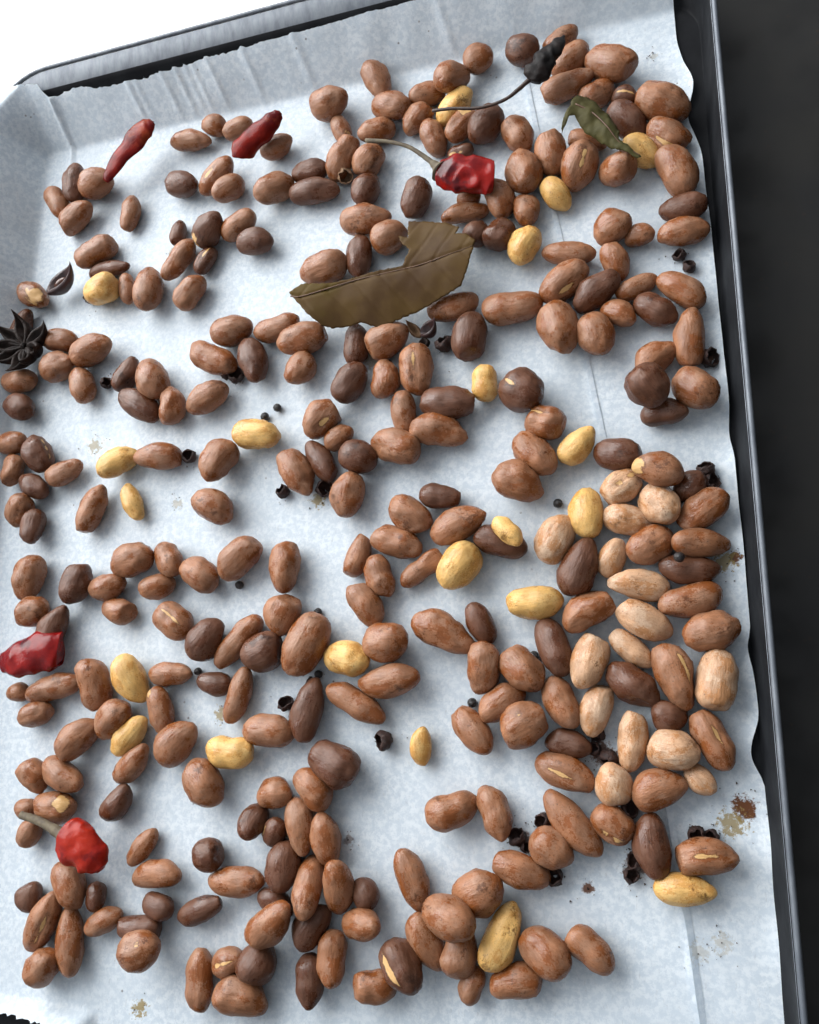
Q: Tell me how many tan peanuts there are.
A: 15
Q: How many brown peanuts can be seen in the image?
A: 200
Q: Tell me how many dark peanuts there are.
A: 74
